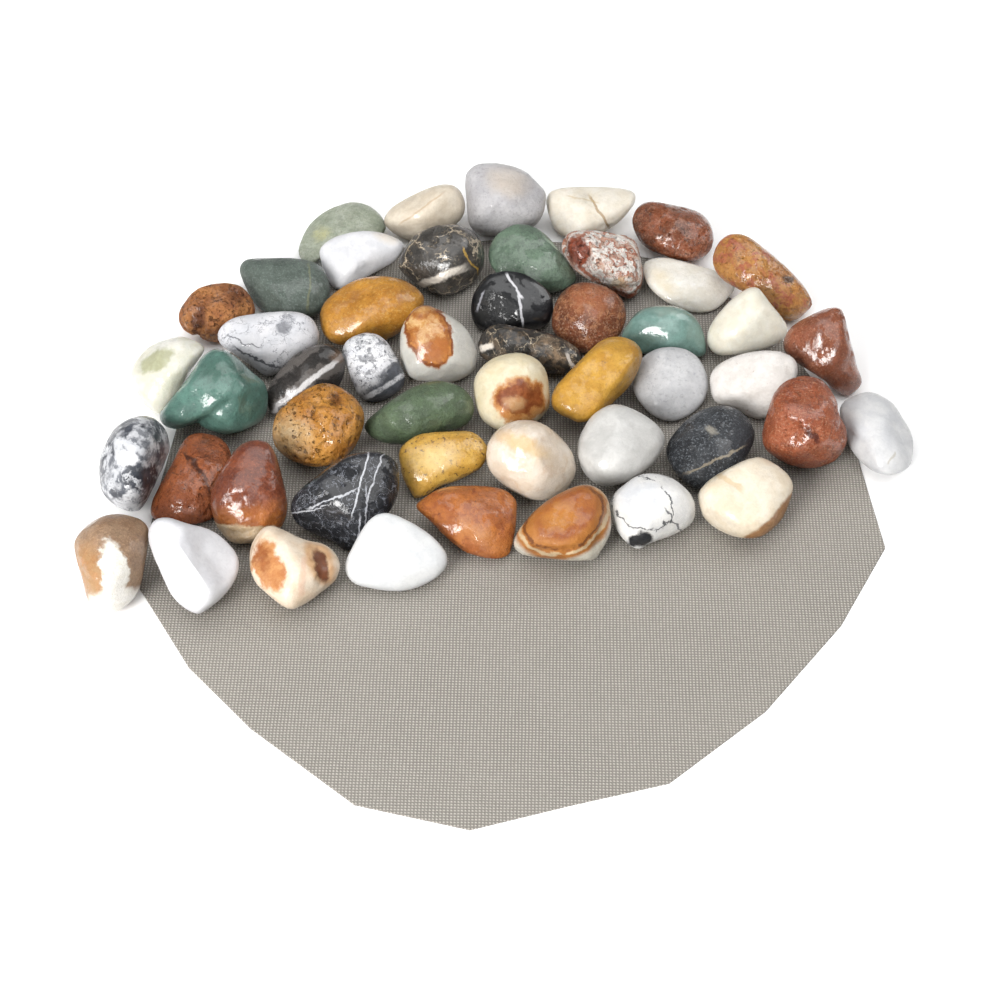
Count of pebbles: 50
